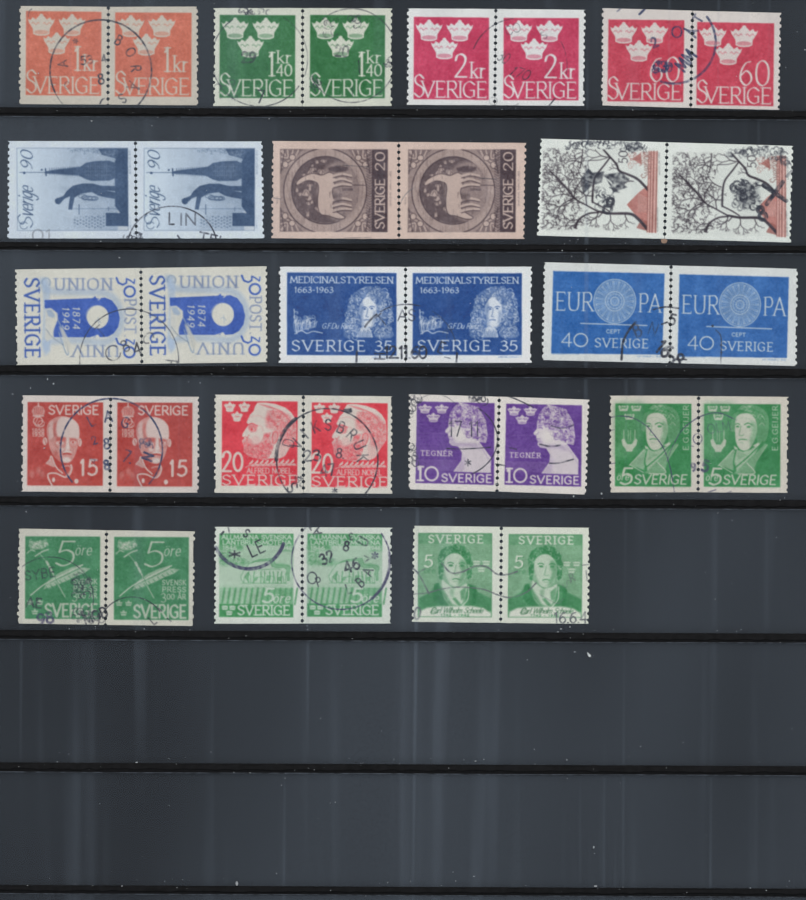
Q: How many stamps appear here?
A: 34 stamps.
